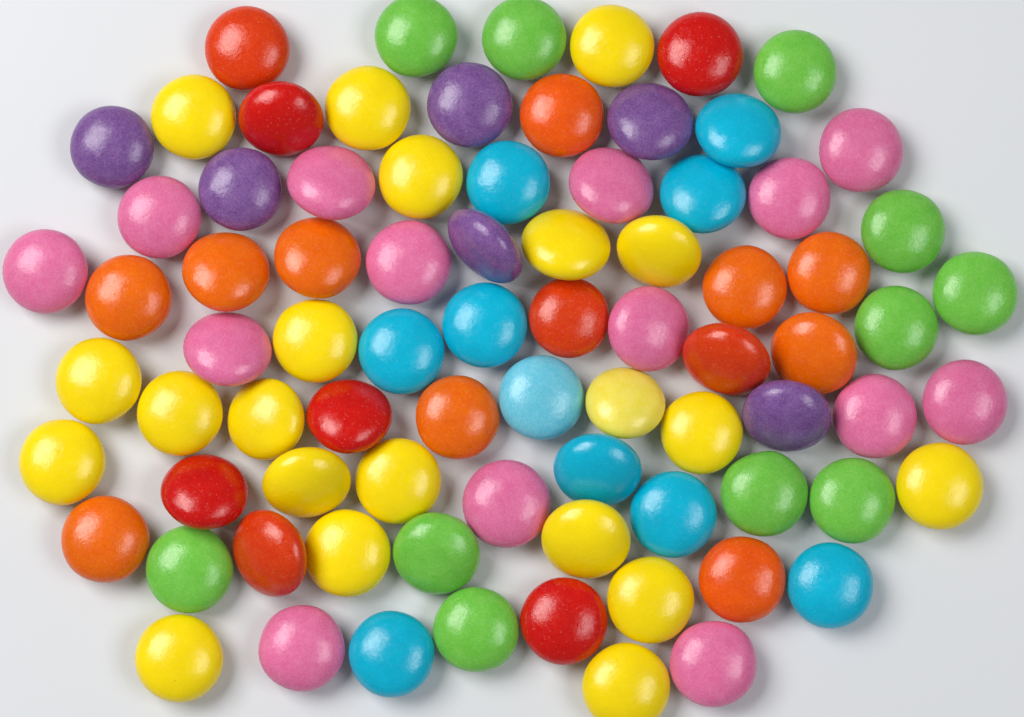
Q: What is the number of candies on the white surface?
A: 81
